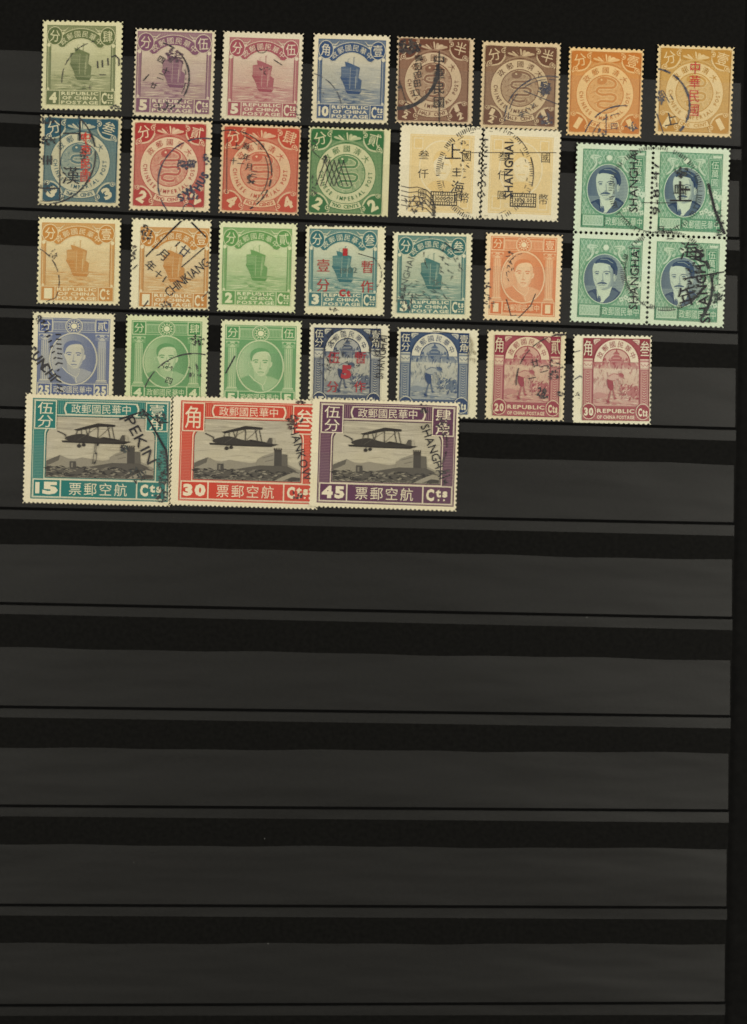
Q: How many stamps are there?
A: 34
